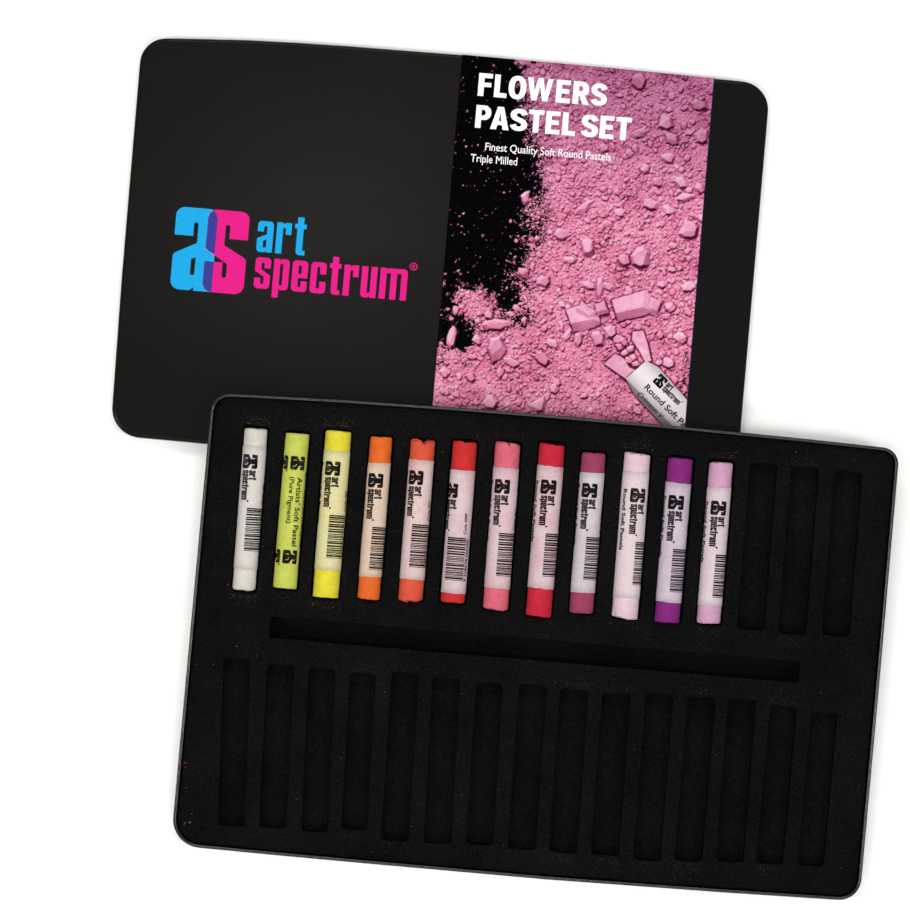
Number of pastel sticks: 12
